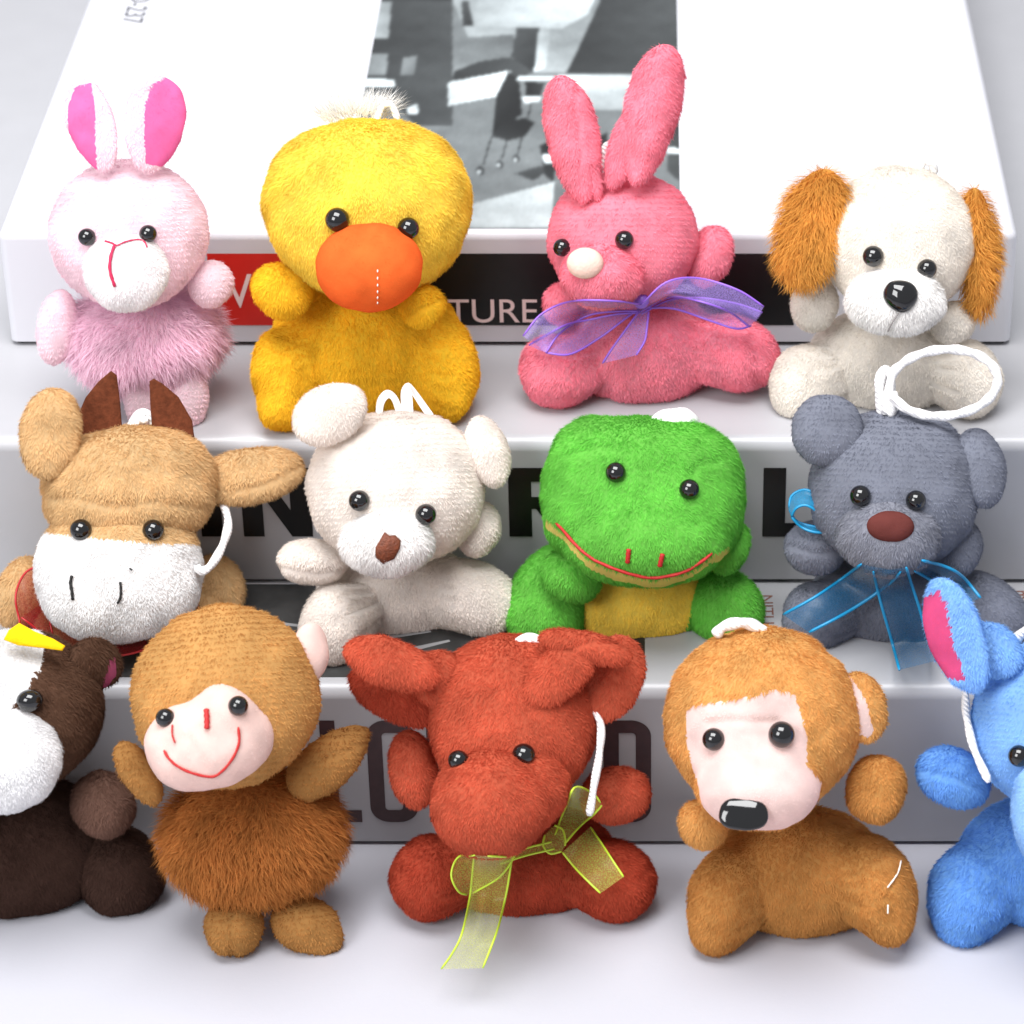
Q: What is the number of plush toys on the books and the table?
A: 13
